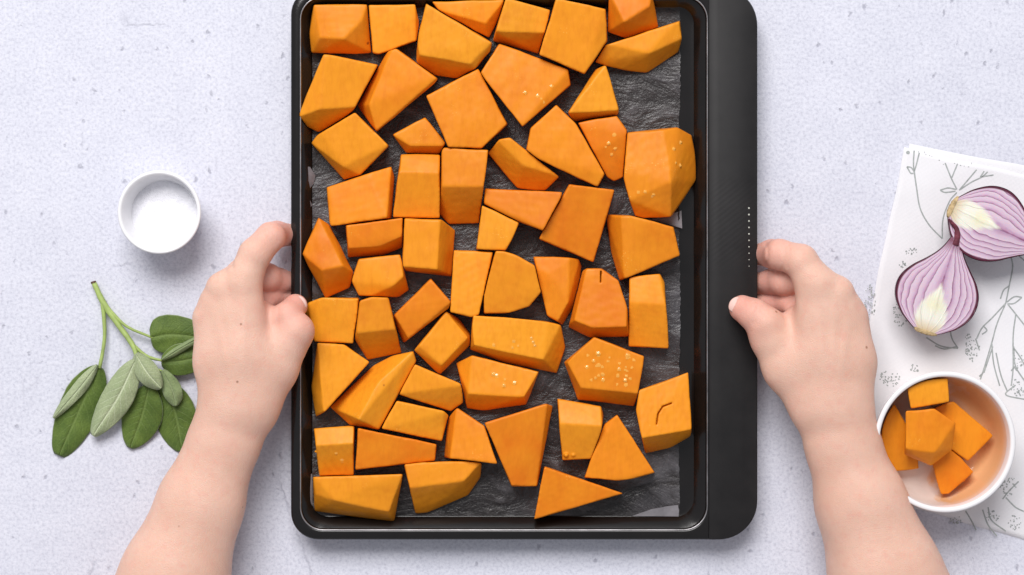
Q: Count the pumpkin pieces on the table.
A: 61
